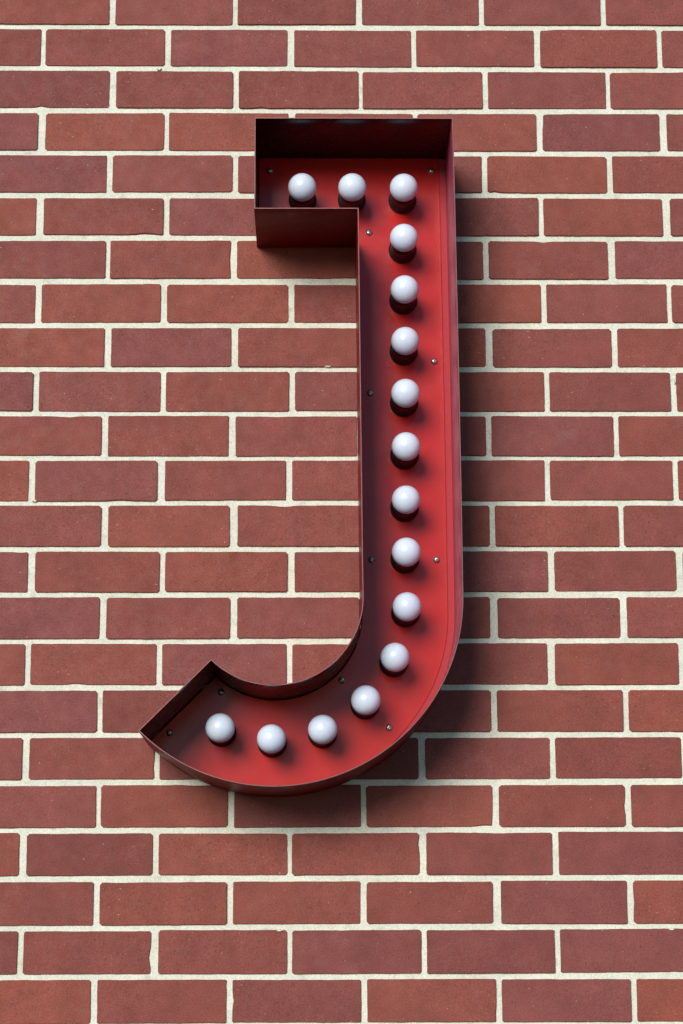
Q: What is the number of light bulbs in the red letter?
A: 16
